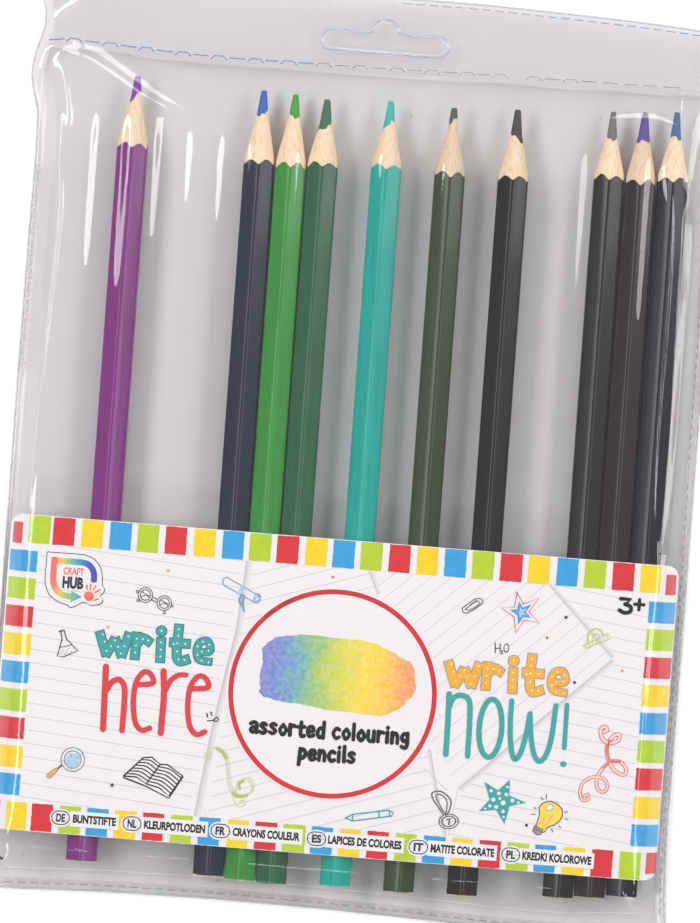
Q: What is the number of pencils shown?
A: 10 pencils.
